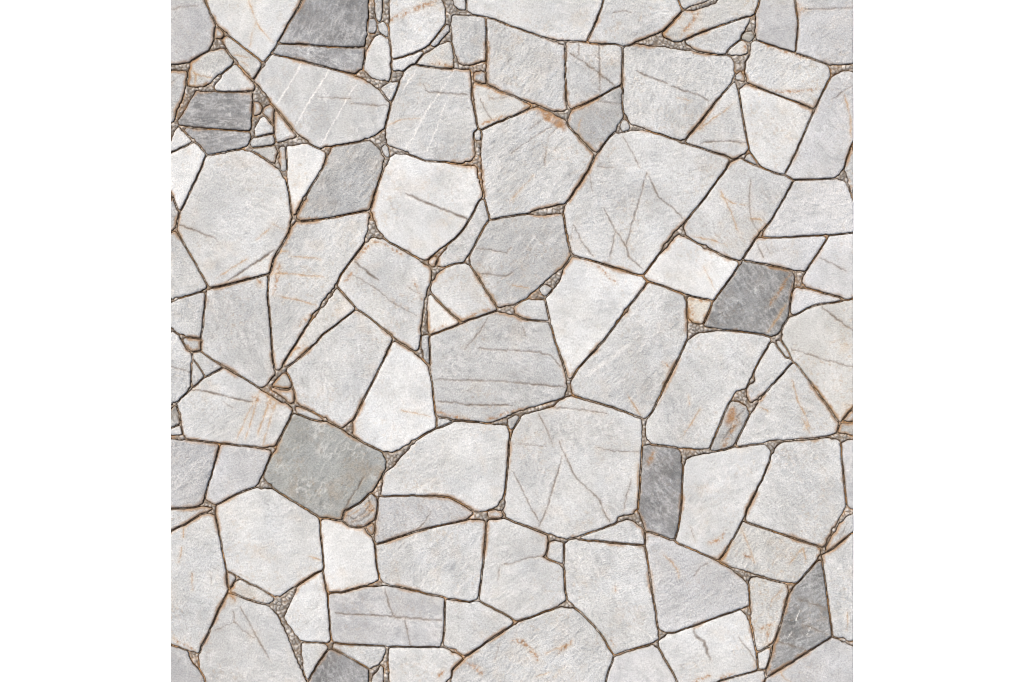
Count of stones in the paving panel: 158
